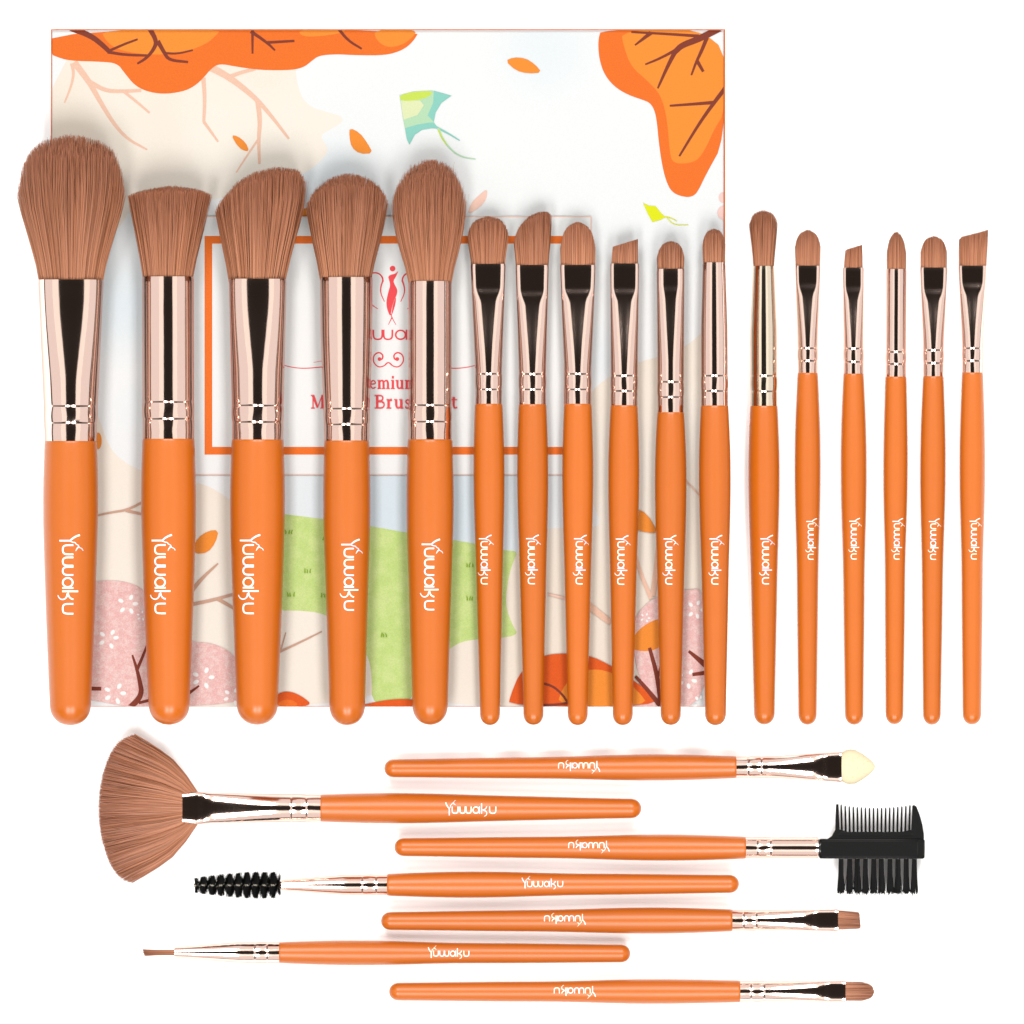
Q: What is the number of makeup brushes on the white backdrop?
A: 24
